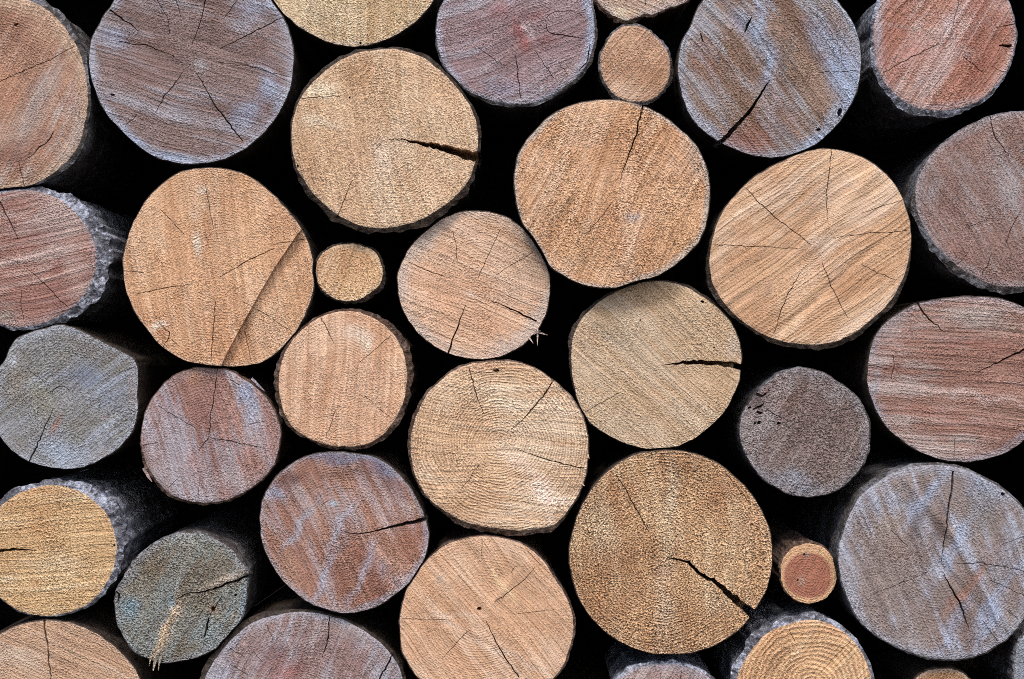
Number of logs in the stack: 36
